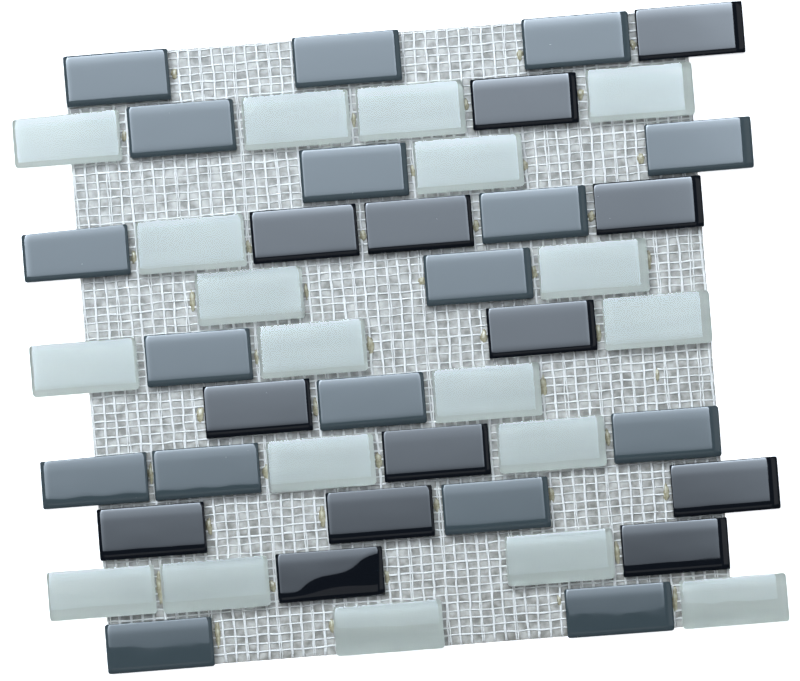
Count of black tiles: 13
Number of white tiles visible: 19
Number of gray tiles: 17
